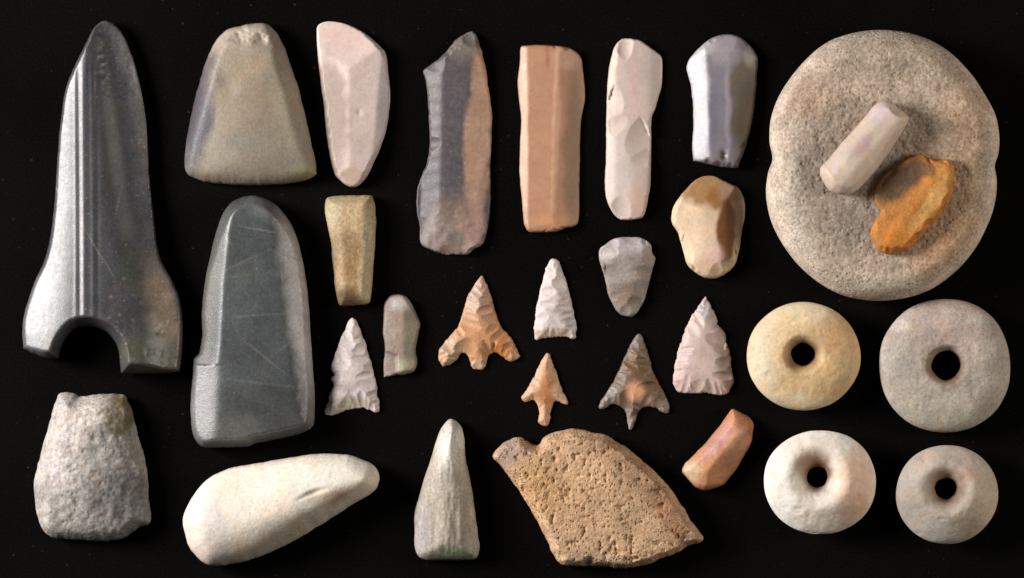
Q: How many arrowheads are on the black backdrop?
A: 6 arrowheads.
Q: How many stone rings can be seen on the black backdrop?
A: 4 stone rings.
